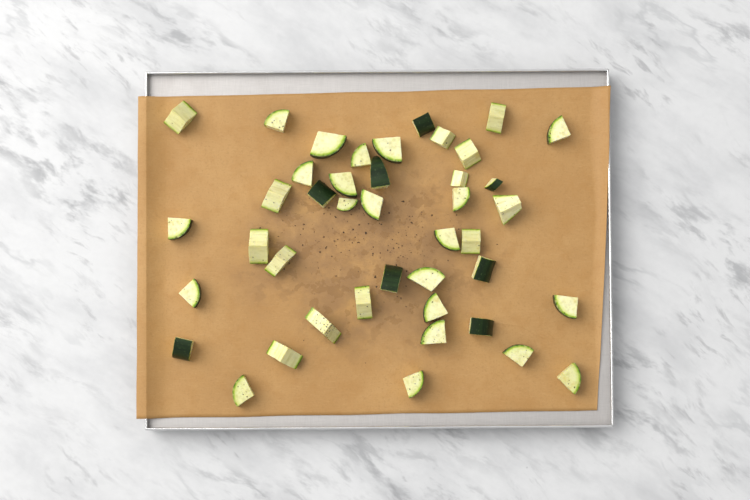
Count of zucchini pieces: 42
